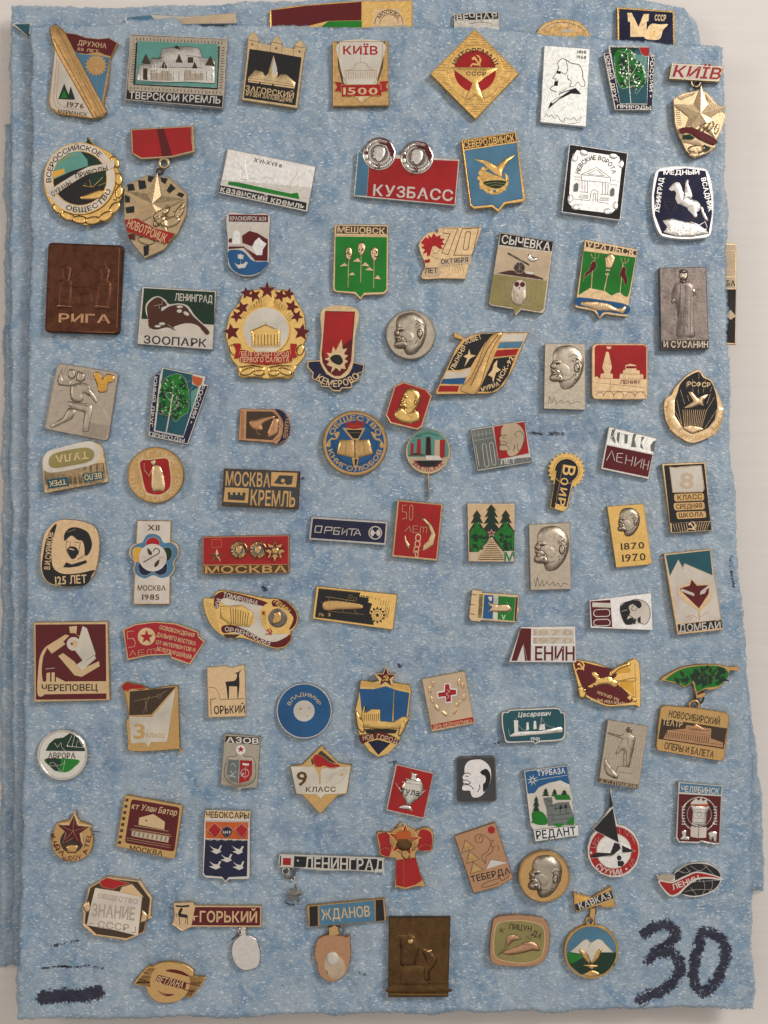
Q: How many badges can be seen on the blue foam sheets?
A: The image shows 98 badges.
